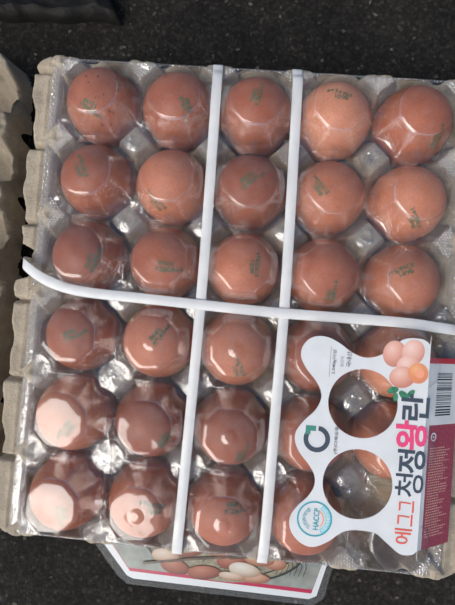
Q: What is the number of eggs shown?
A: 29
